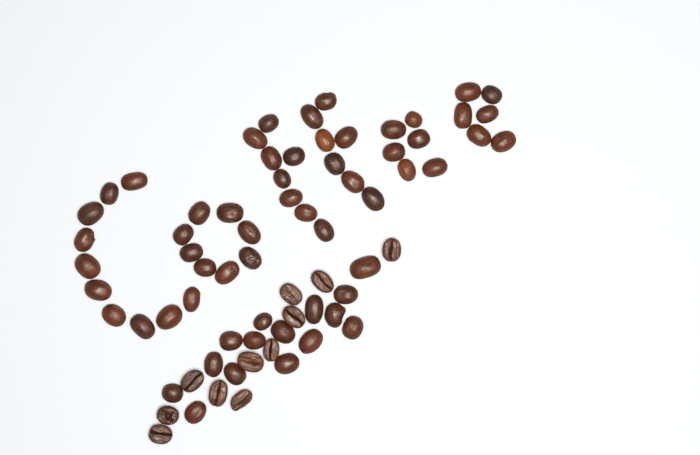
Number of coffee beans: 71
